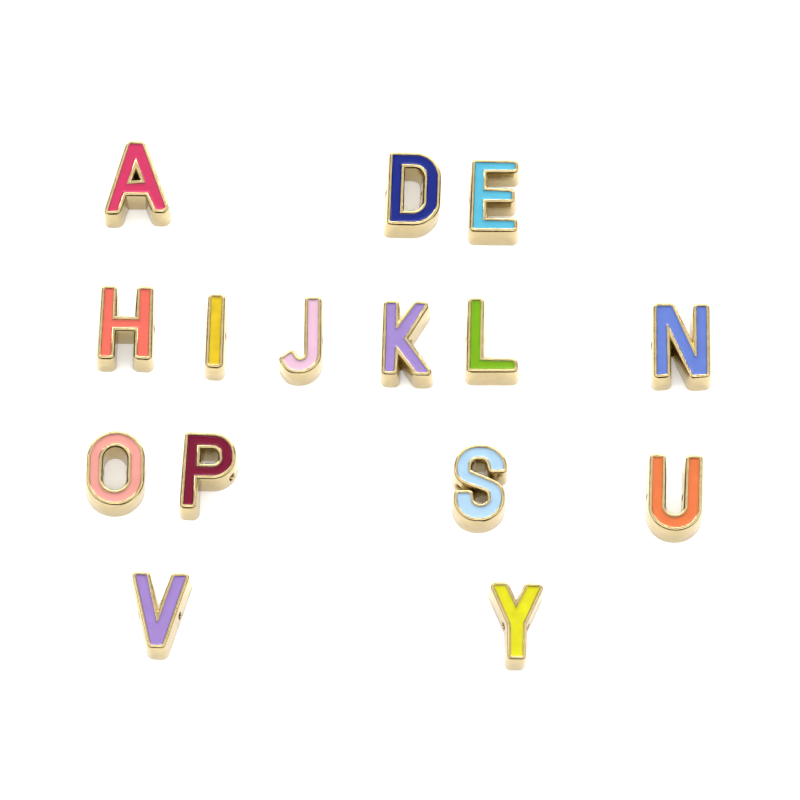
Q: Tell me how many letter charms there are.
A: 15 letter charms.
